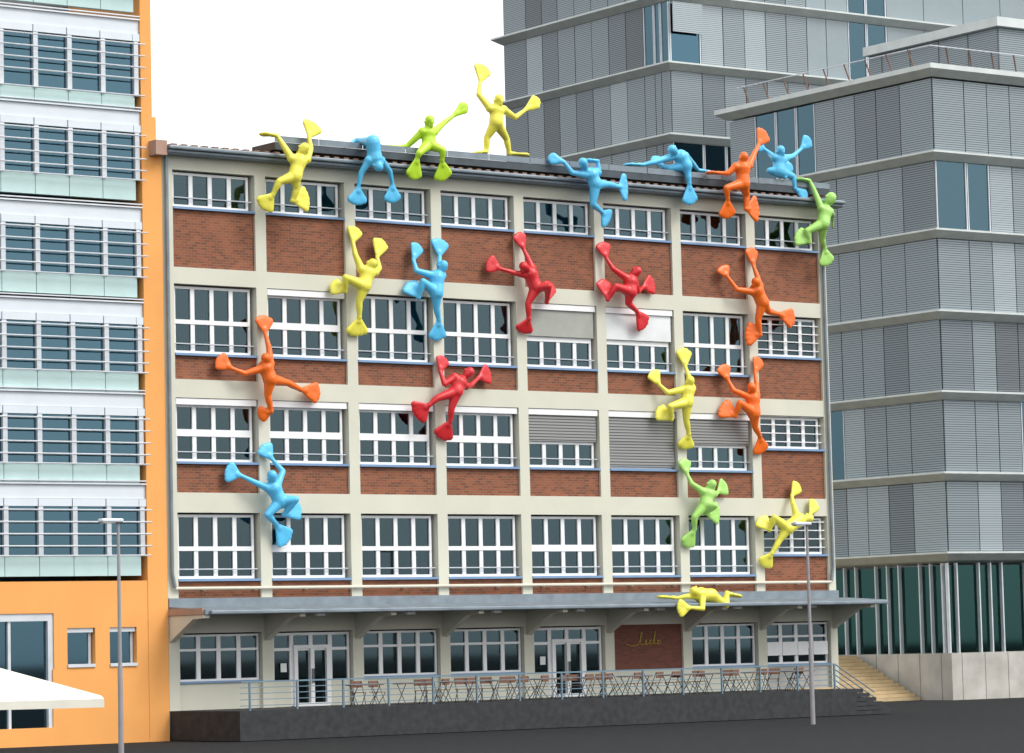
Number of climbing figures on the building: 22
